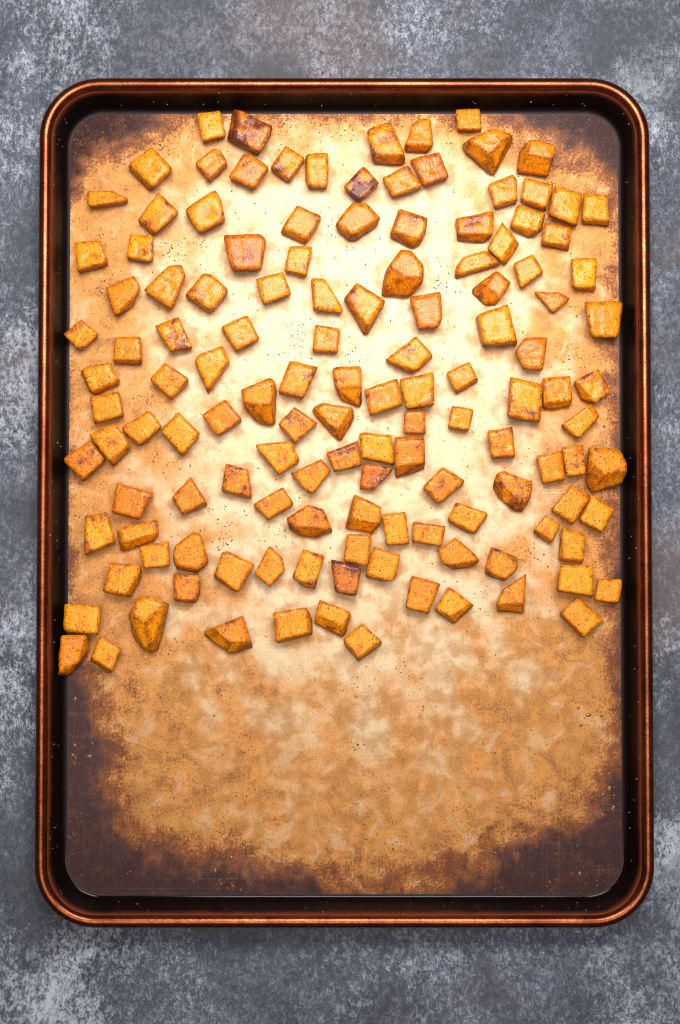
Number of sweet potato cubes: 131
